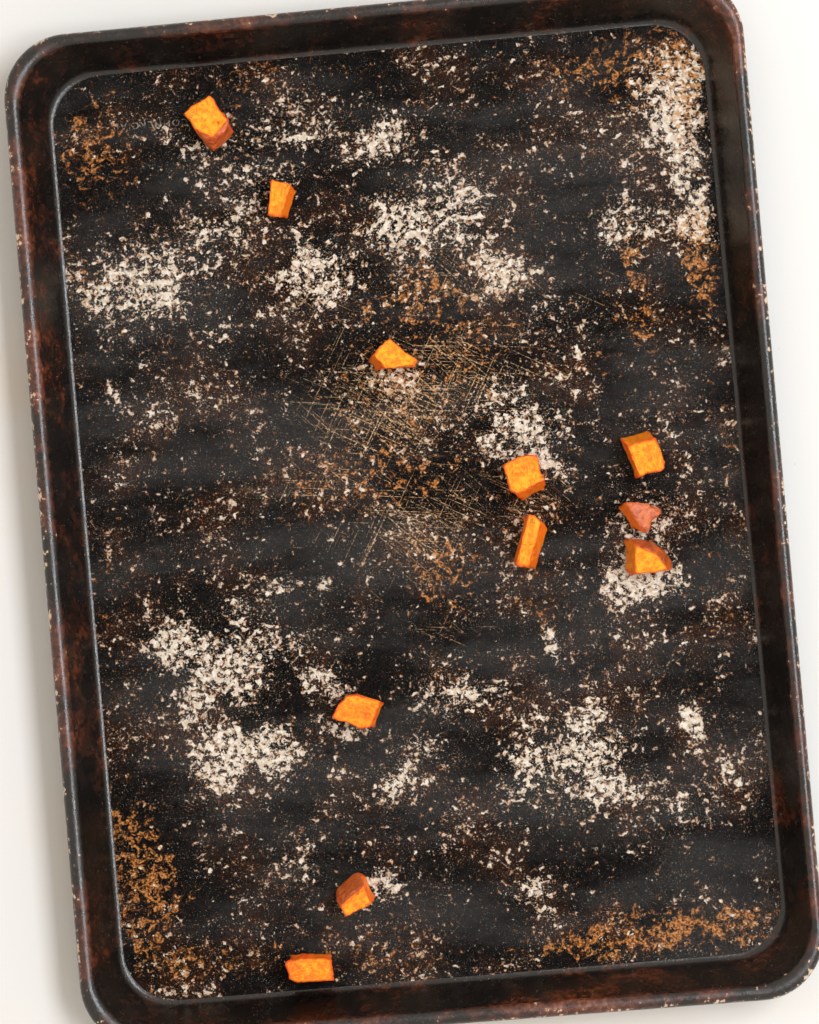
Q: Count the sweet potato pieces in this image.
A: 11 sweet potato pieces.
